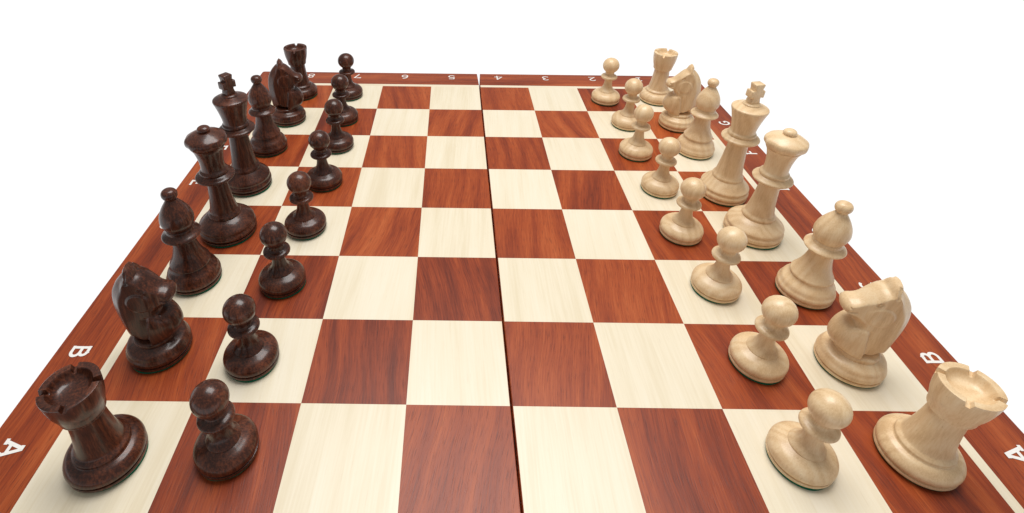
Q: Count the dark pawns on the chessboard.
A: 8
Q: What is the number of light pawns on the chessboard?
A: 8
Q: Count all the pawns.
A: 16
